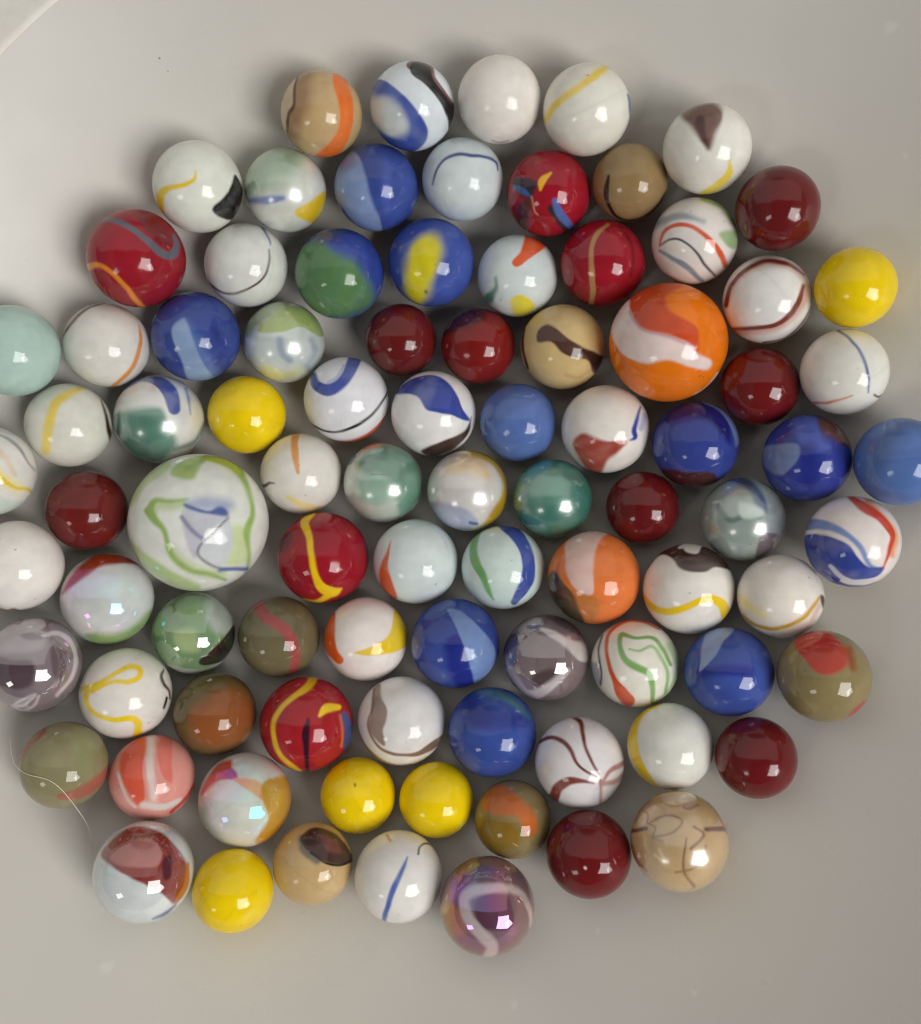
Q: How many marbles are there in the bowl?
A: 89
